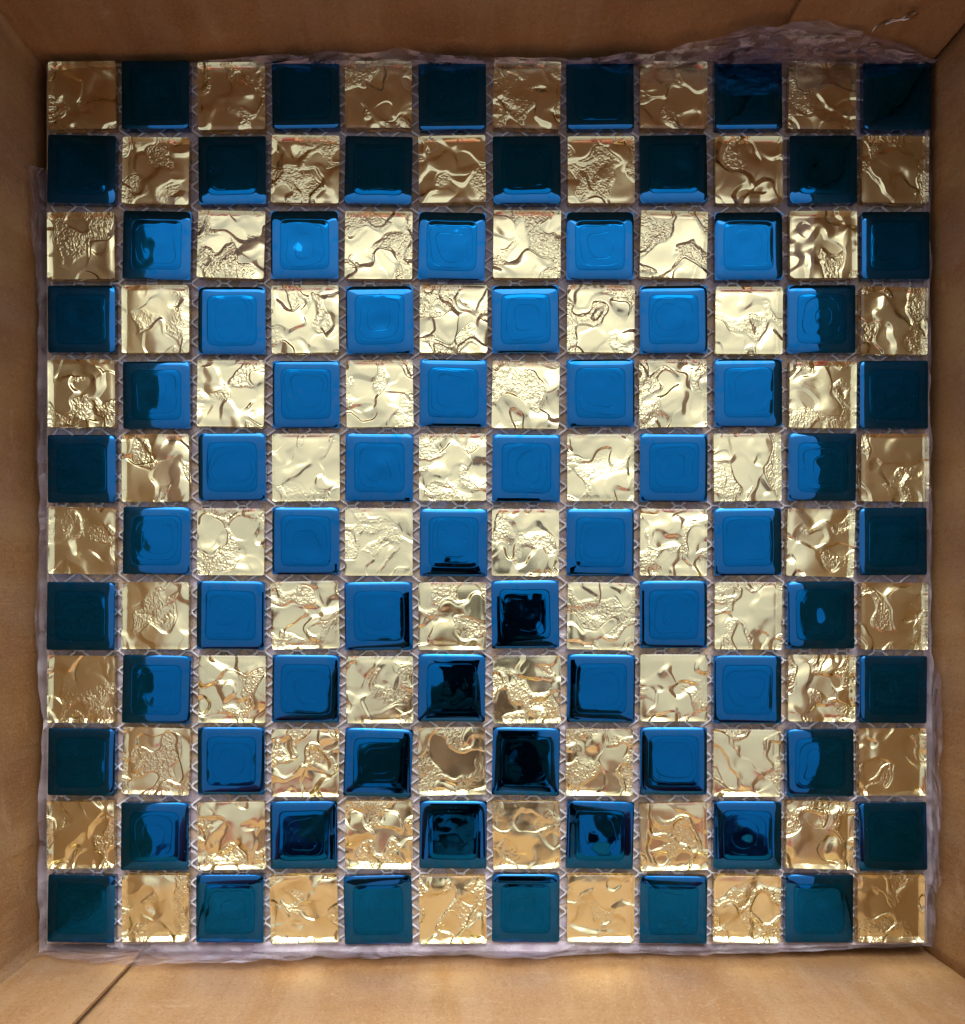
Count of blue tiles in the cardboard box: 72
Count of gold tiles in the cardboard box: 72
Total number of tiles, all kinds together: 144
